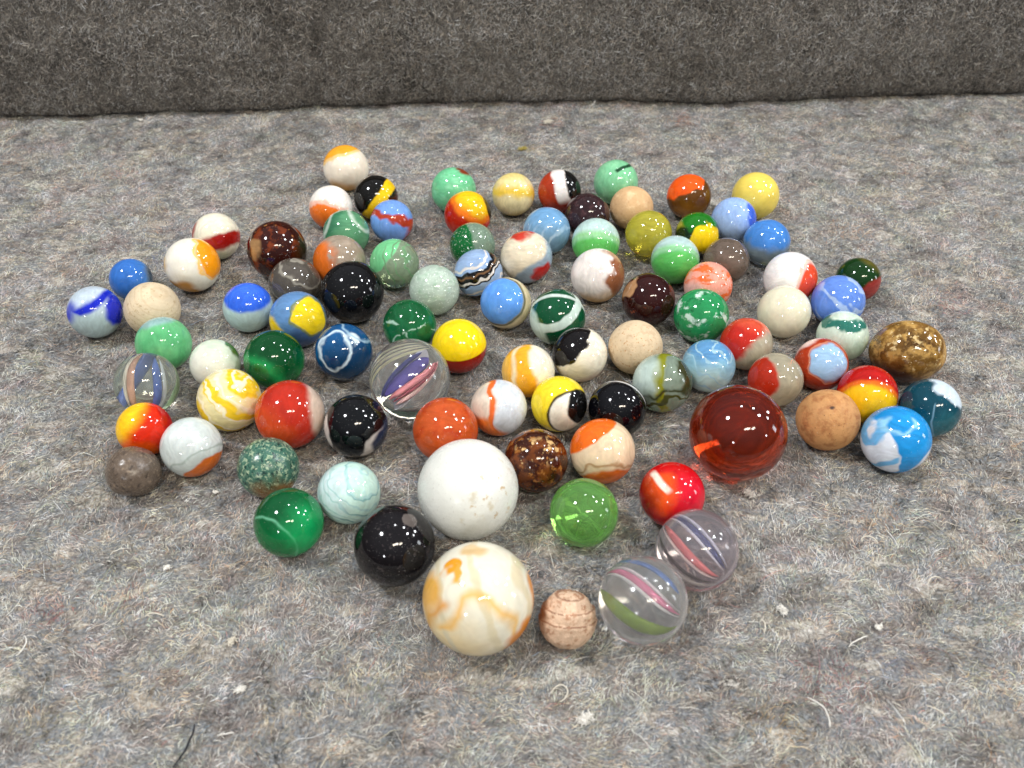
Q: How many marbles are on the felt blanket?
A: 94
